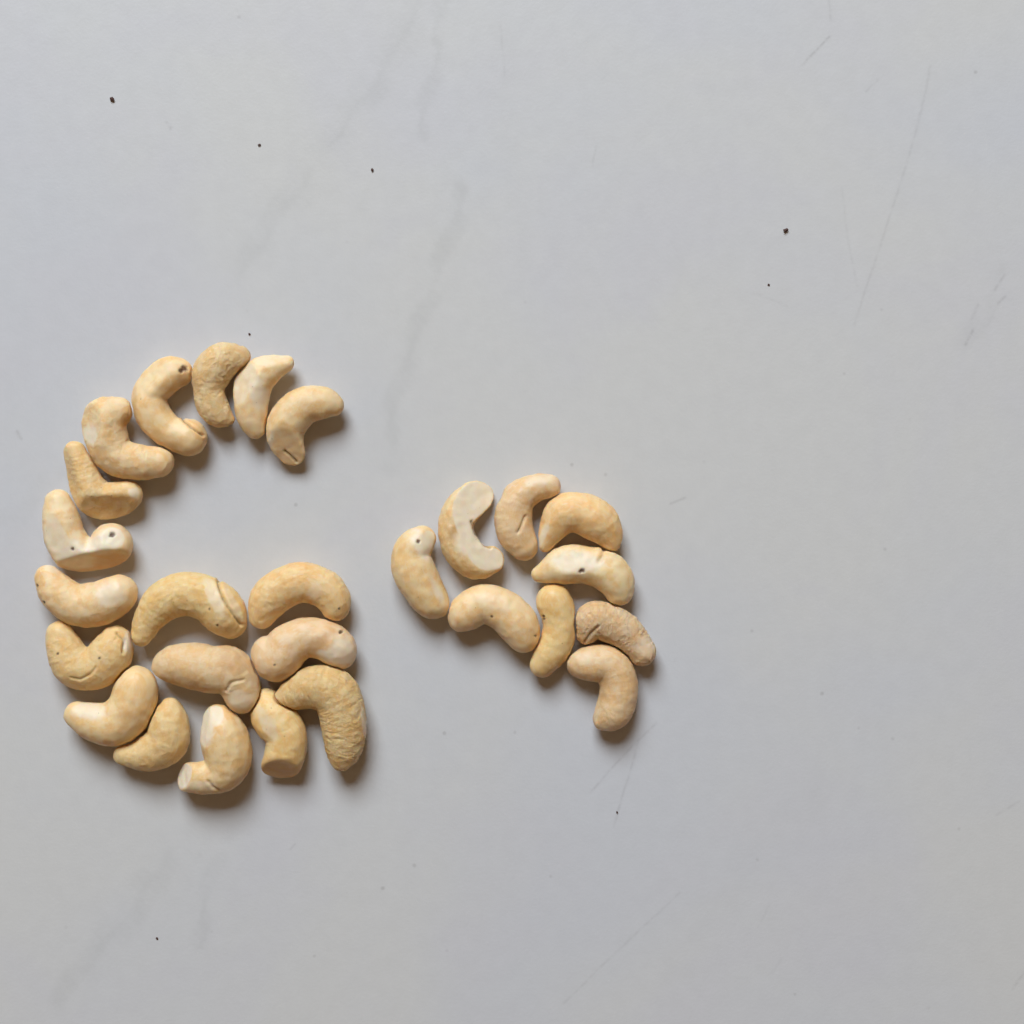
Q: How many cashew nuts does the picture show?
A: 27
